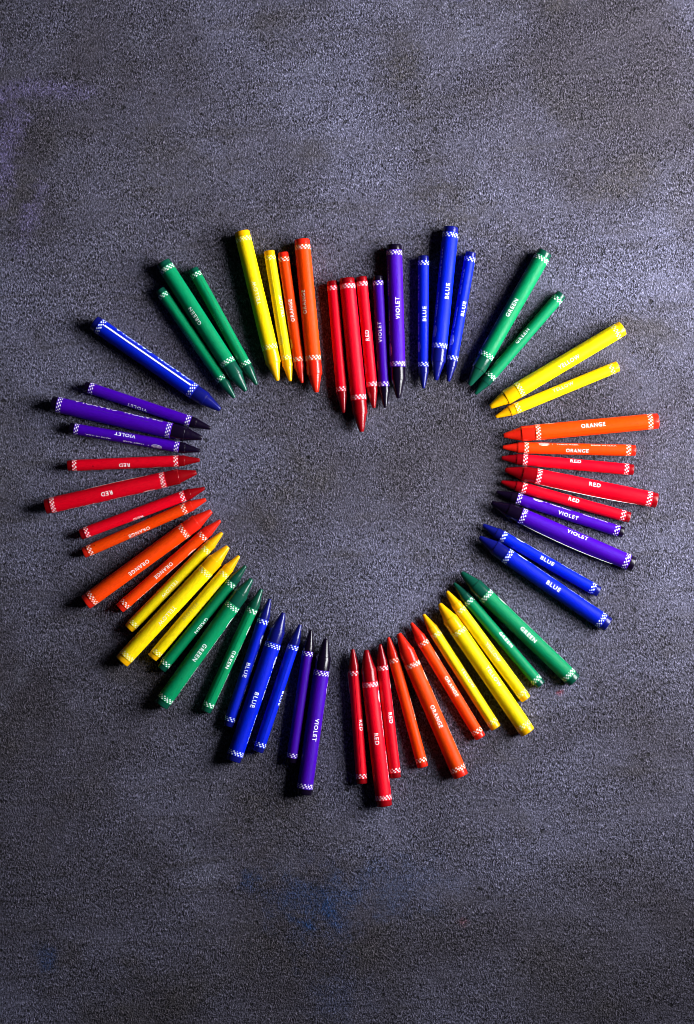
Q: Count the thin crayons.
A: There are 36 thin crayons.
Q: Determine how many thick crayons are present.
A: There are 24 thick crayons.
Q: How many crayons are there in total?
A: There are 60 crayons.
